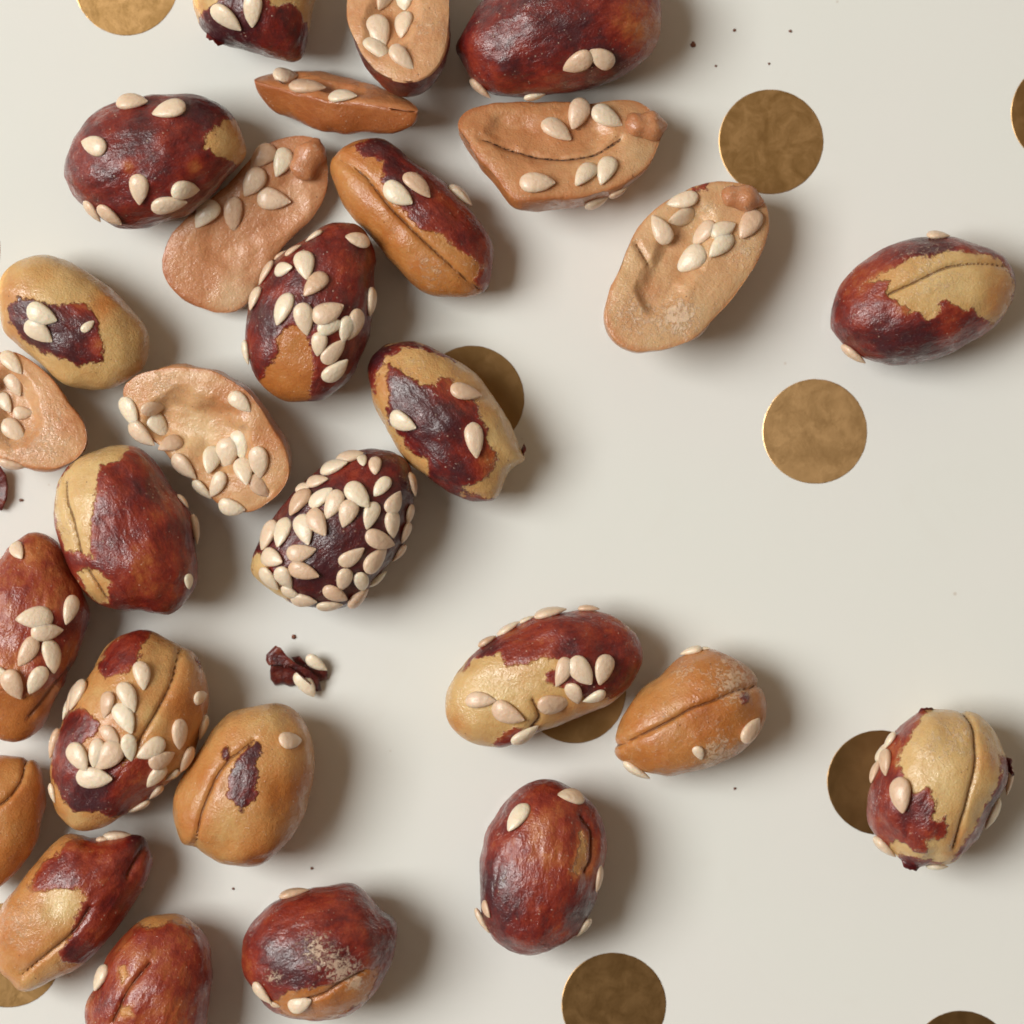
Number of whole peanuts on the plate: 21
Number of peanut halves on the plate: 7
